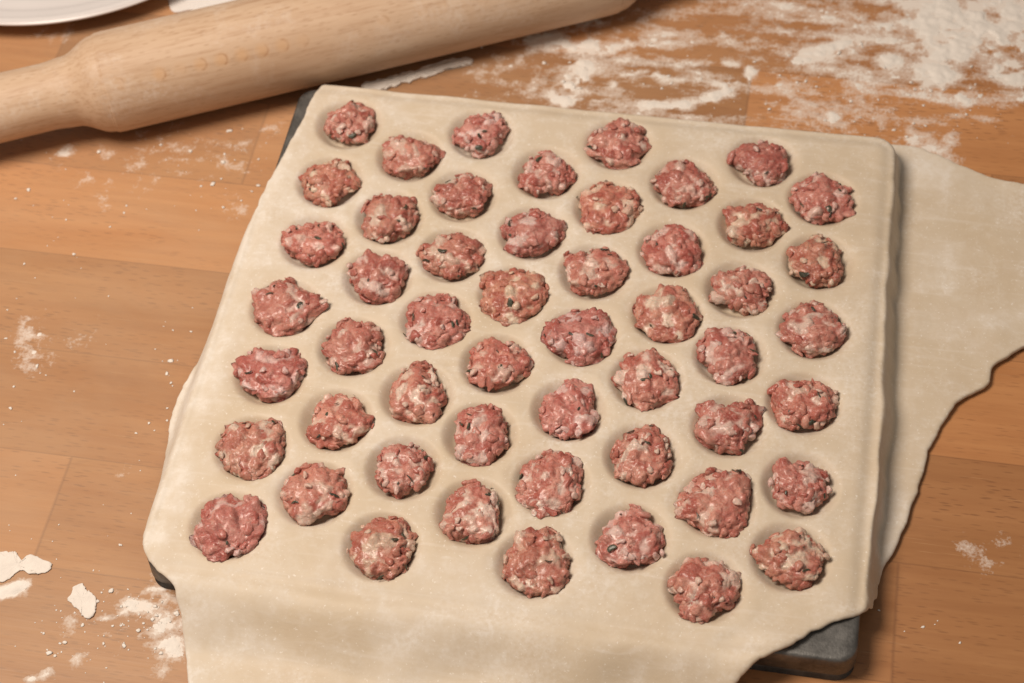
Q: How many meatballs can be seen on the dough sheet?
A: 52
